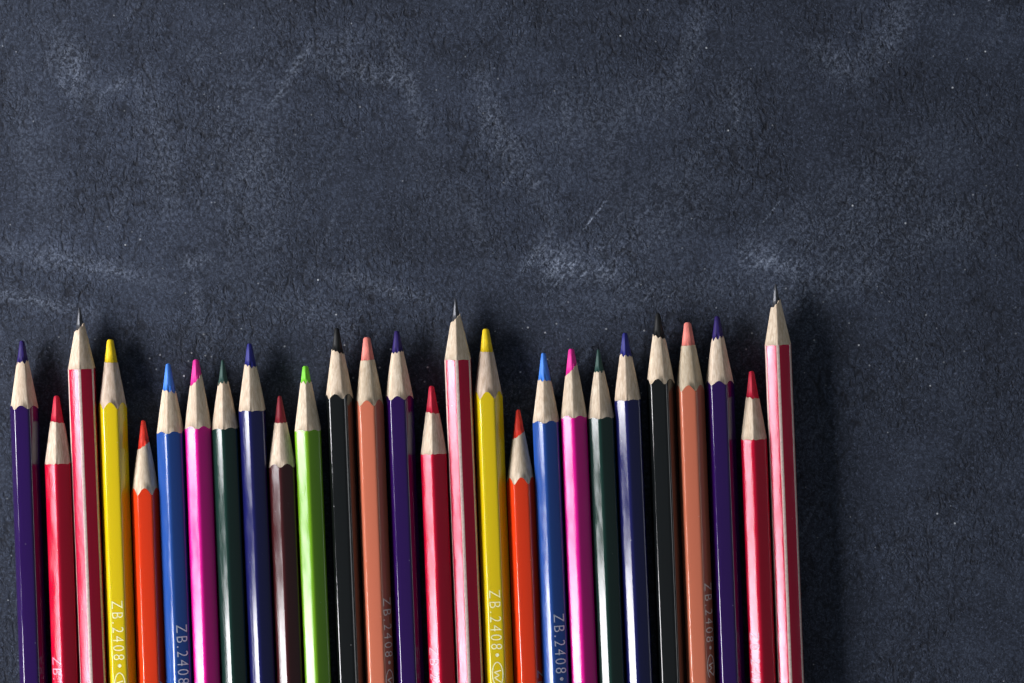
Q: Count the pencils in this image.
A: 27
